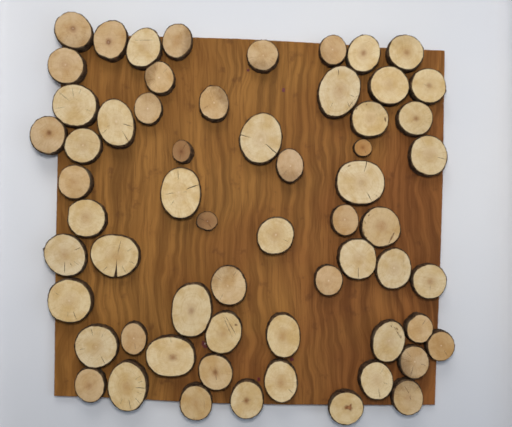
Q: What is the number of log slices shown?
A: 61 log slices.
